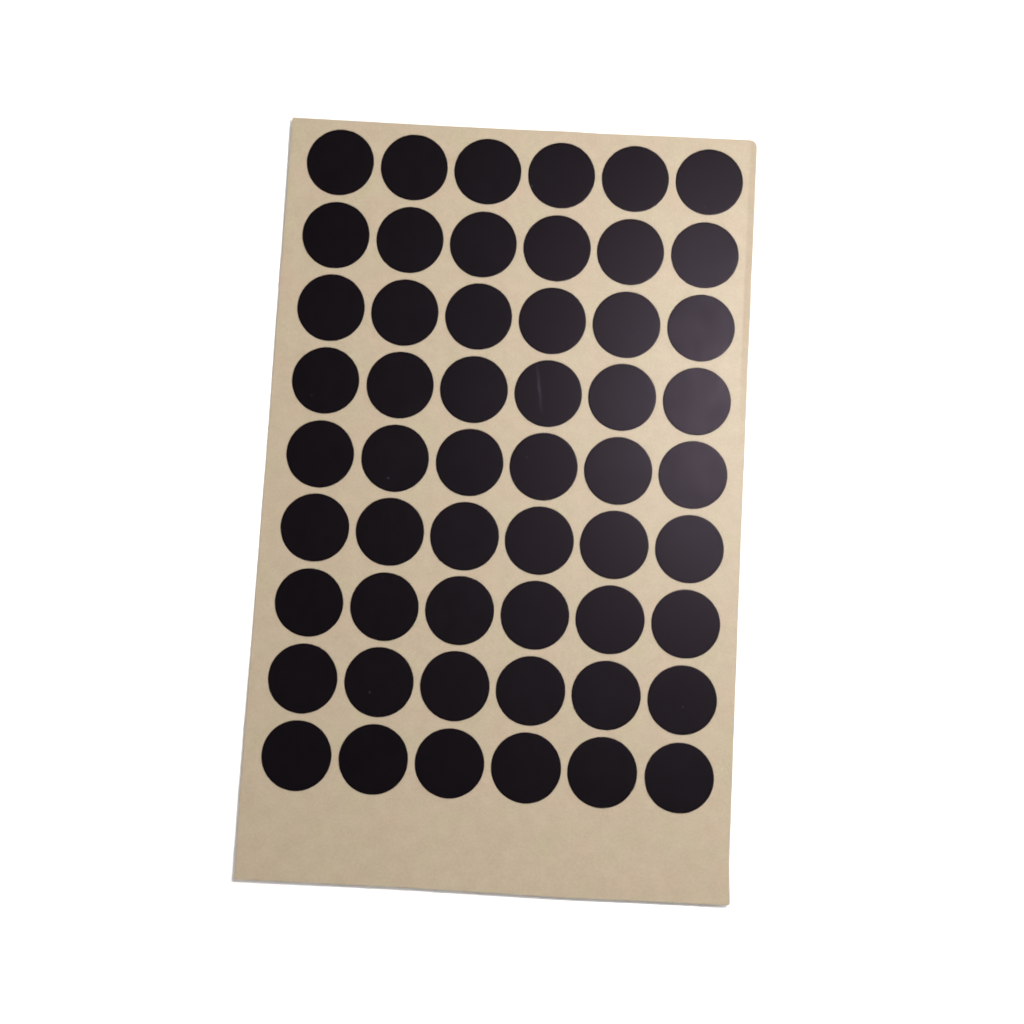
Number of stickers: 54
